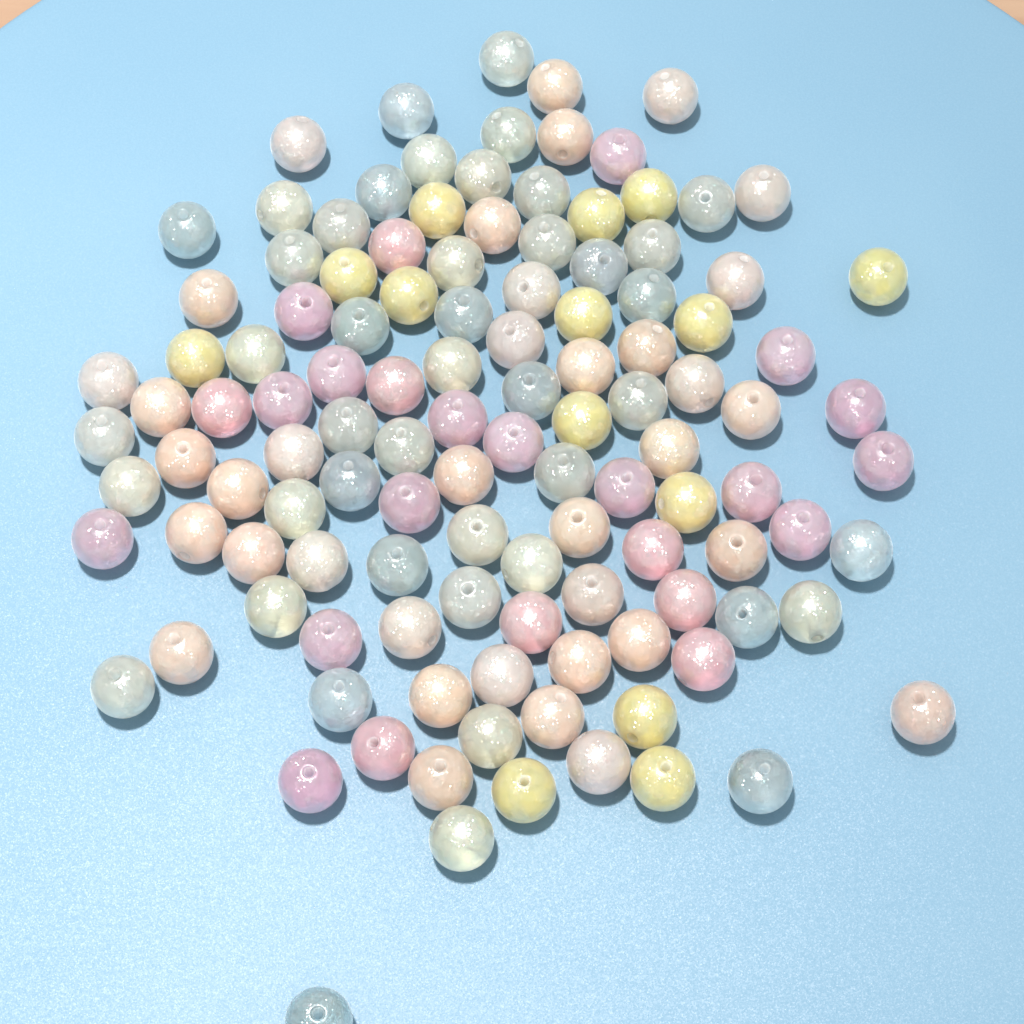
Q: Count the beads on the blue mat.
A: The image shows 119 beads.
